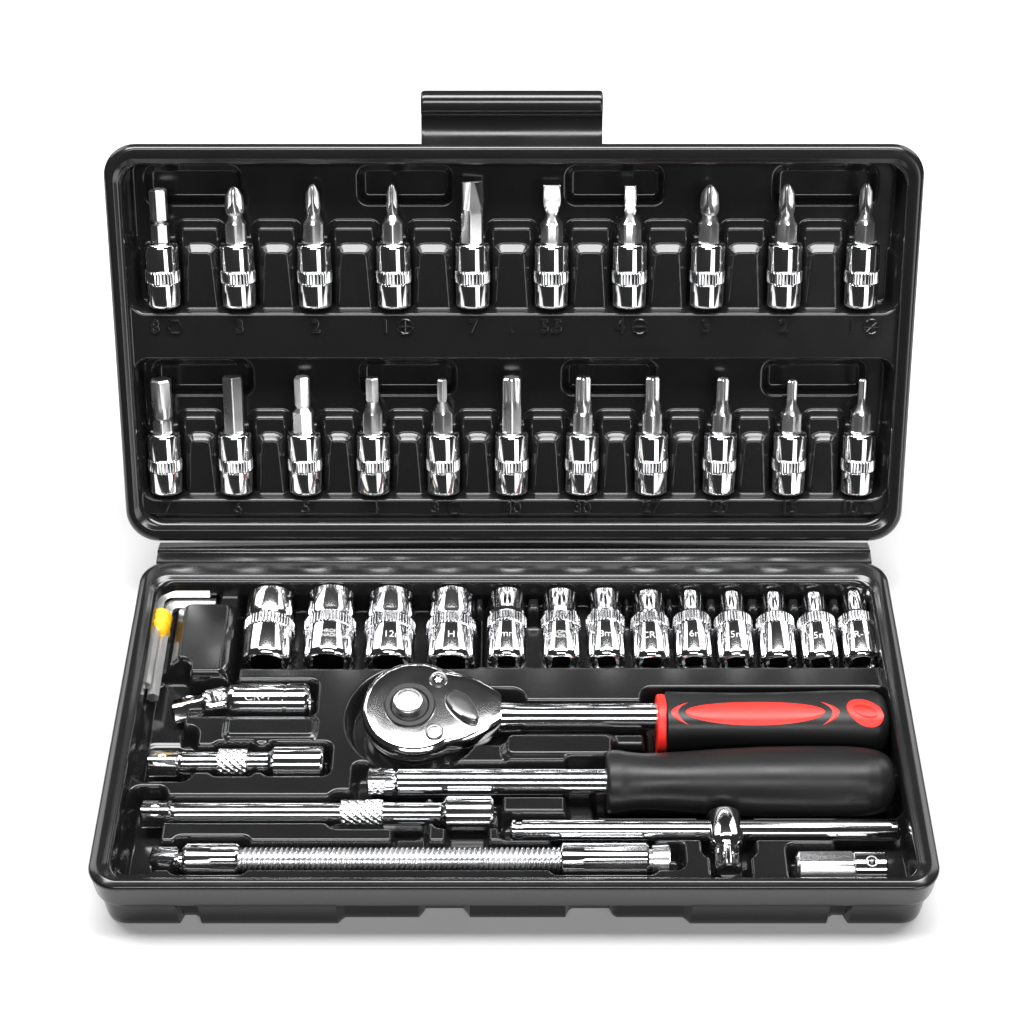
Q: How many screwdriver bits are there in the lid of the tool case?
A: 21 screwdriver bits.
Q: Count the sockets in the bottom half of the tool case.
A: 13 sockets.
